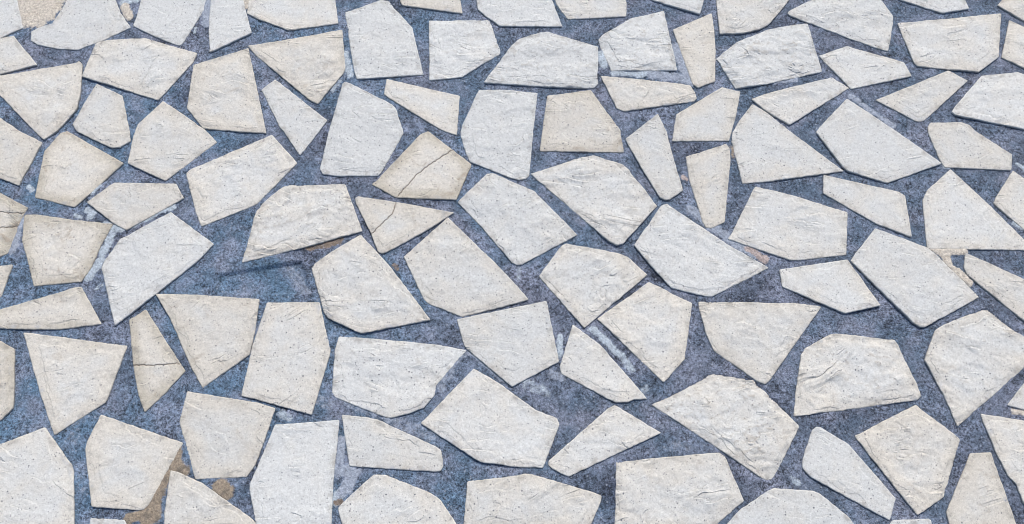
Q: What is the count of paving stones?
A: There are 101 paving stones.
